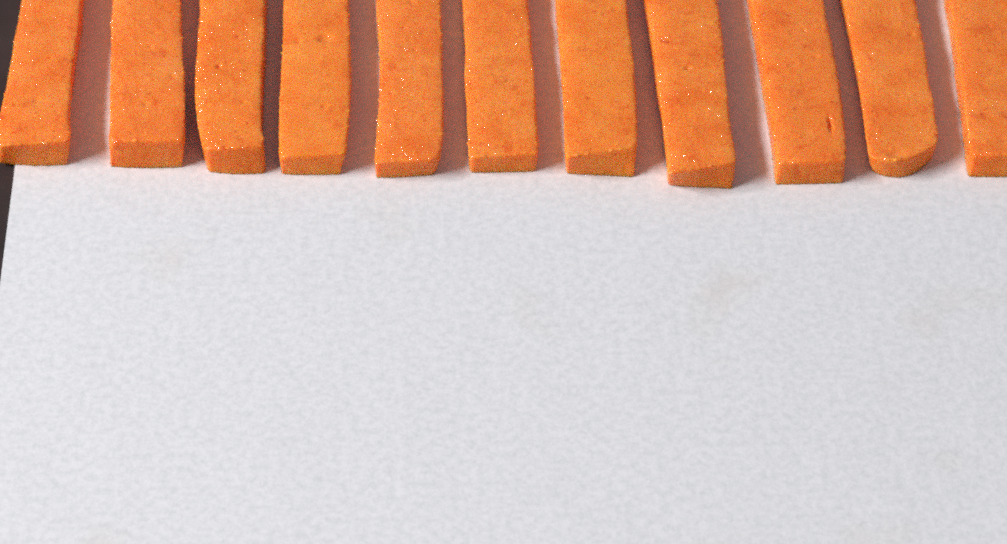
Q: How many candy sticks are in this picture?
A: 11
